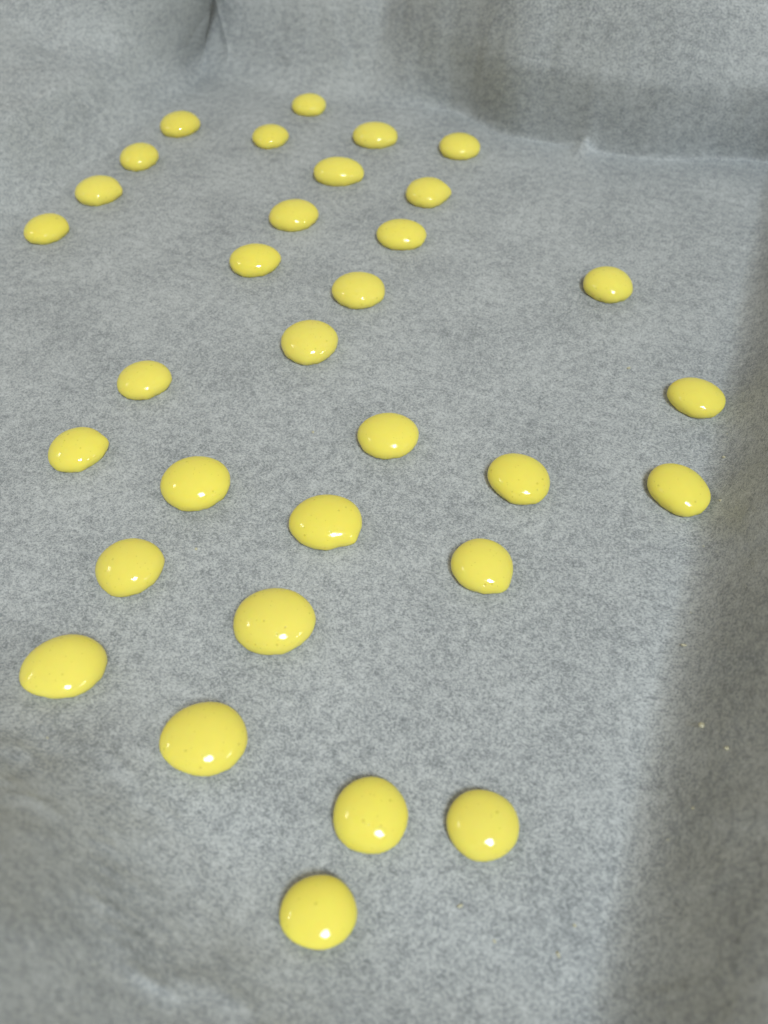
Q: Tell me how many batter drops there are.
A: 32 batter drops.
